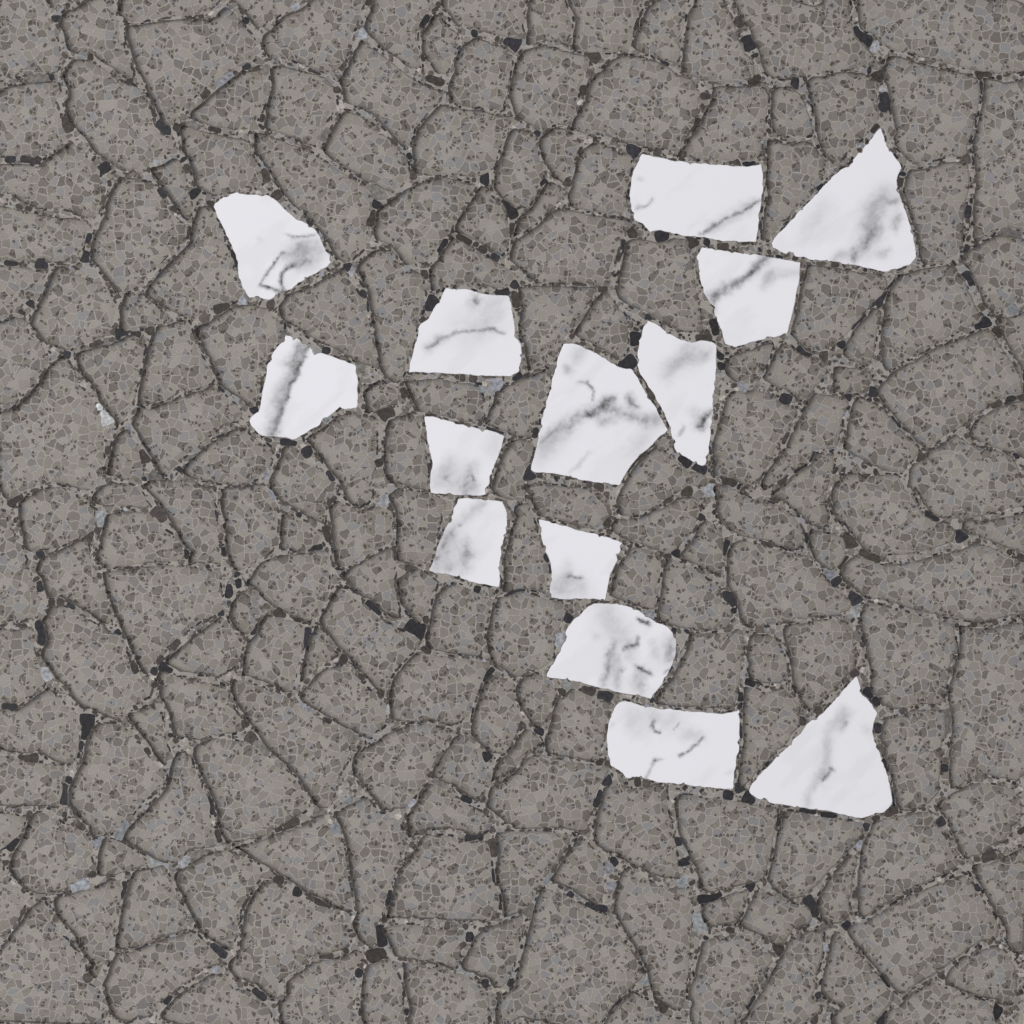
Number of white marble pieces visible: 14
